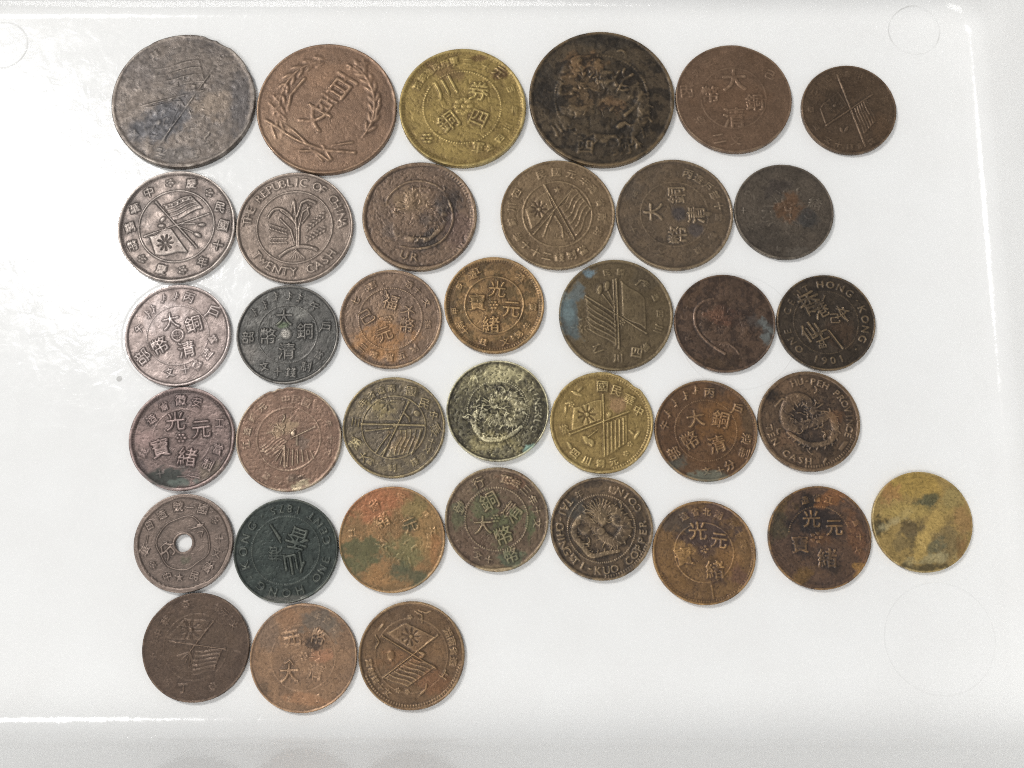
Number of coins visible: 37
